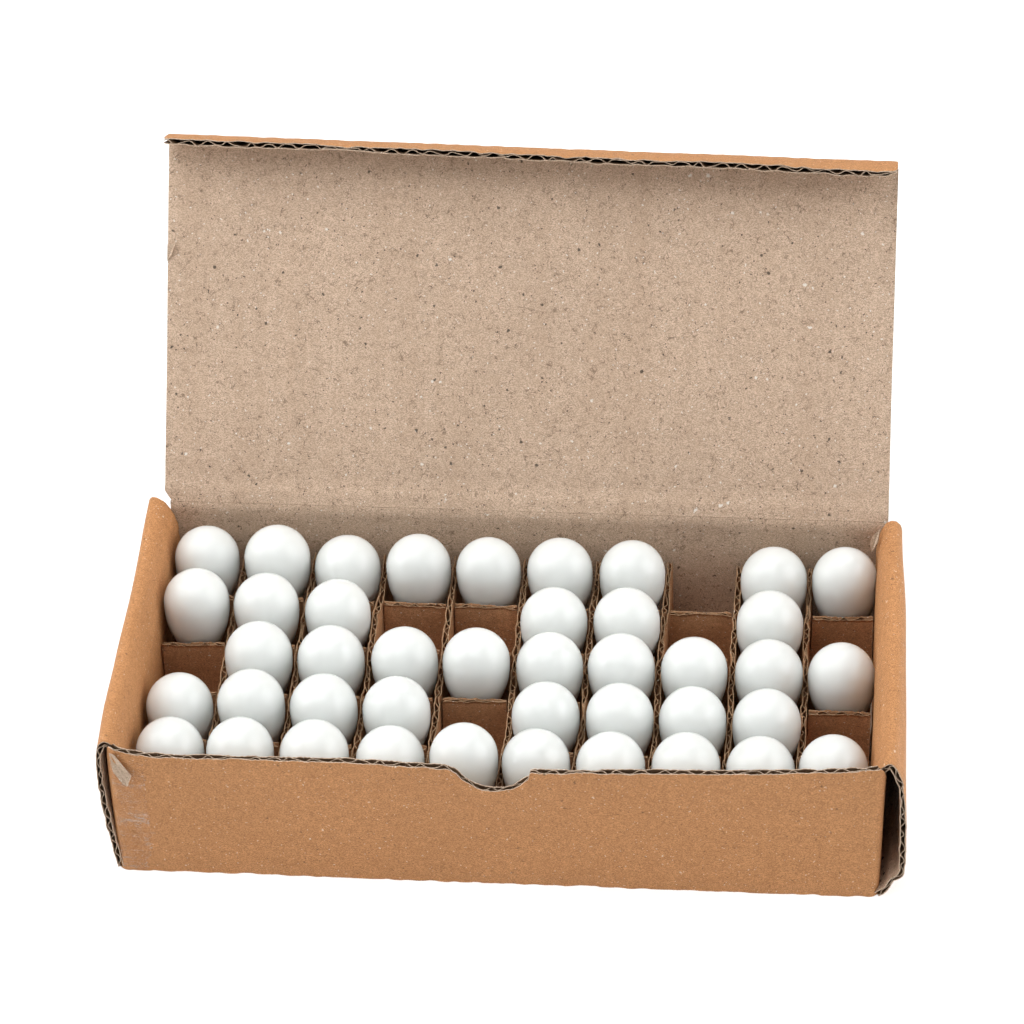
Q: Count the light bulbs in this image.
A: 42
